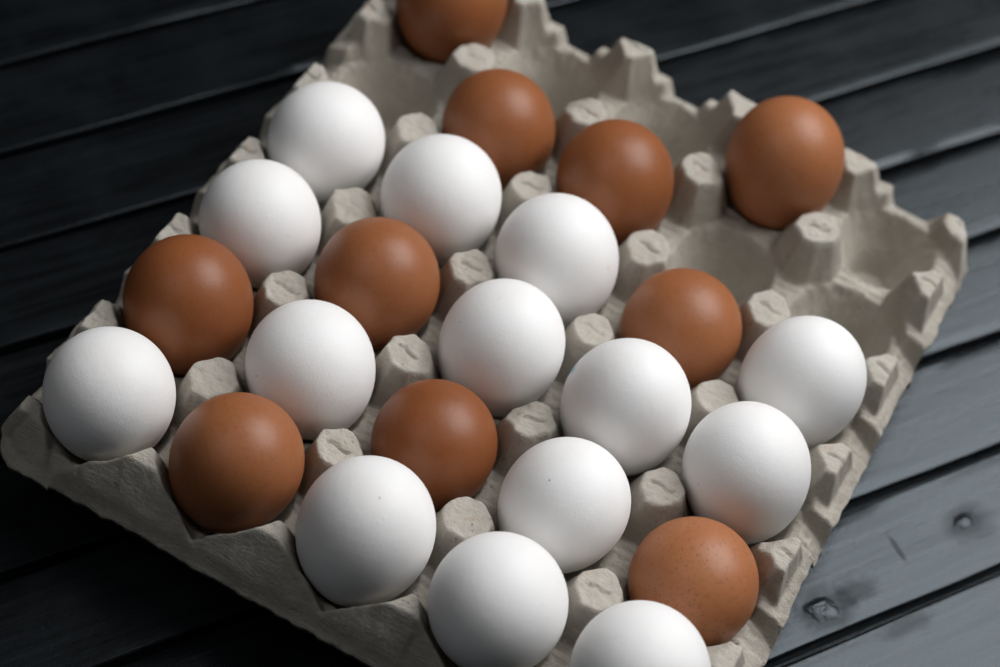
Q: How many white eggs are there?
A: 14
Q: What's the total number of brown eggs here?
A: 10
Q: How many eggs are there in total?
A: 24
